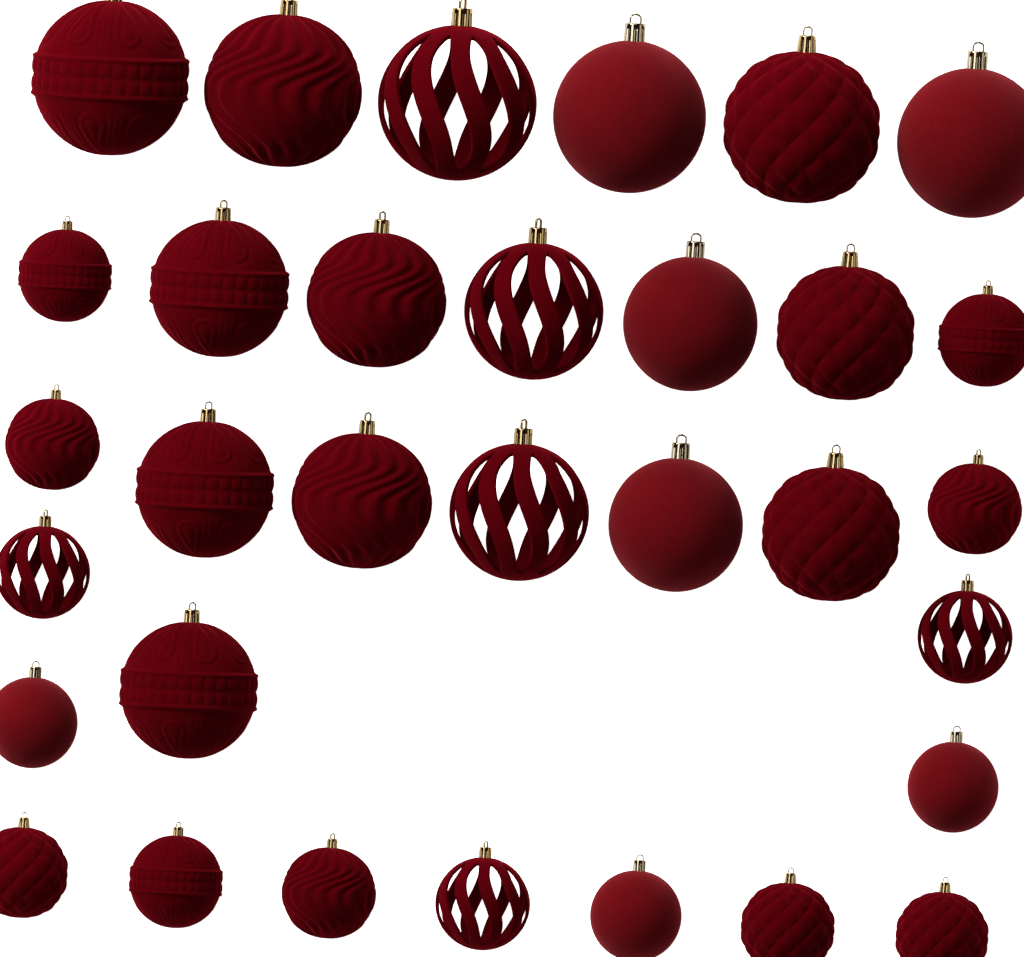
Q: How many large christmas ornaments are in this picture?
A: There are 17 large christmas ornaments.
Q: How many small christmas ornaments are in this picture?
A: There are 15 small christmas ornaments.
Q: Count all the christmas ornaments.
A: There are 32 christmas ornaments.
